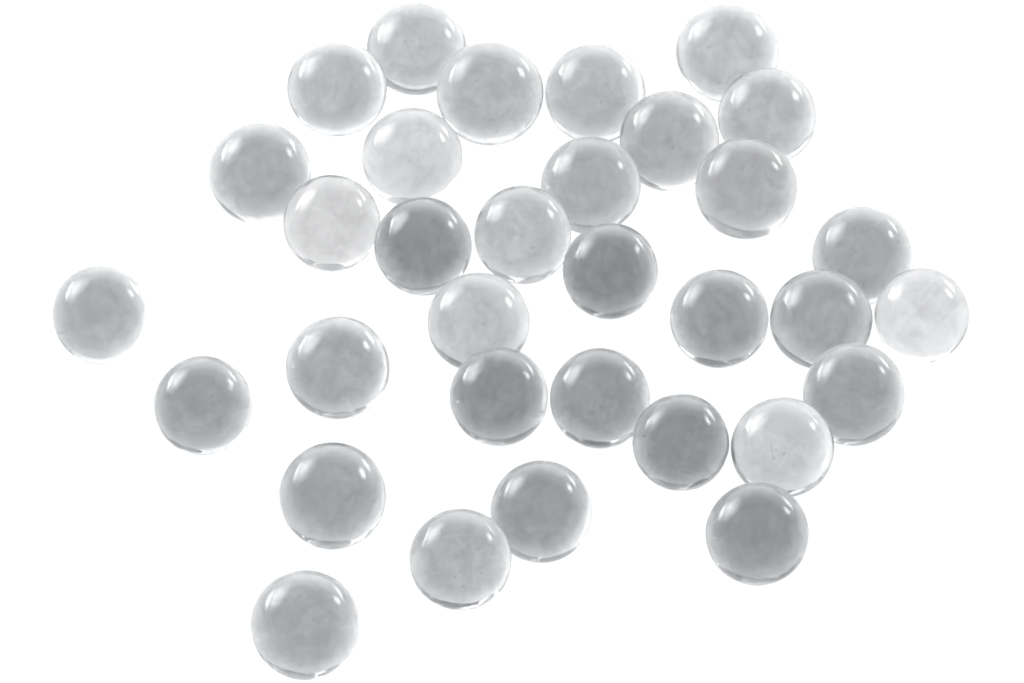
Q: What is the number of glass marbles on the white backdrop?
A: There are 33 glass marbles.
